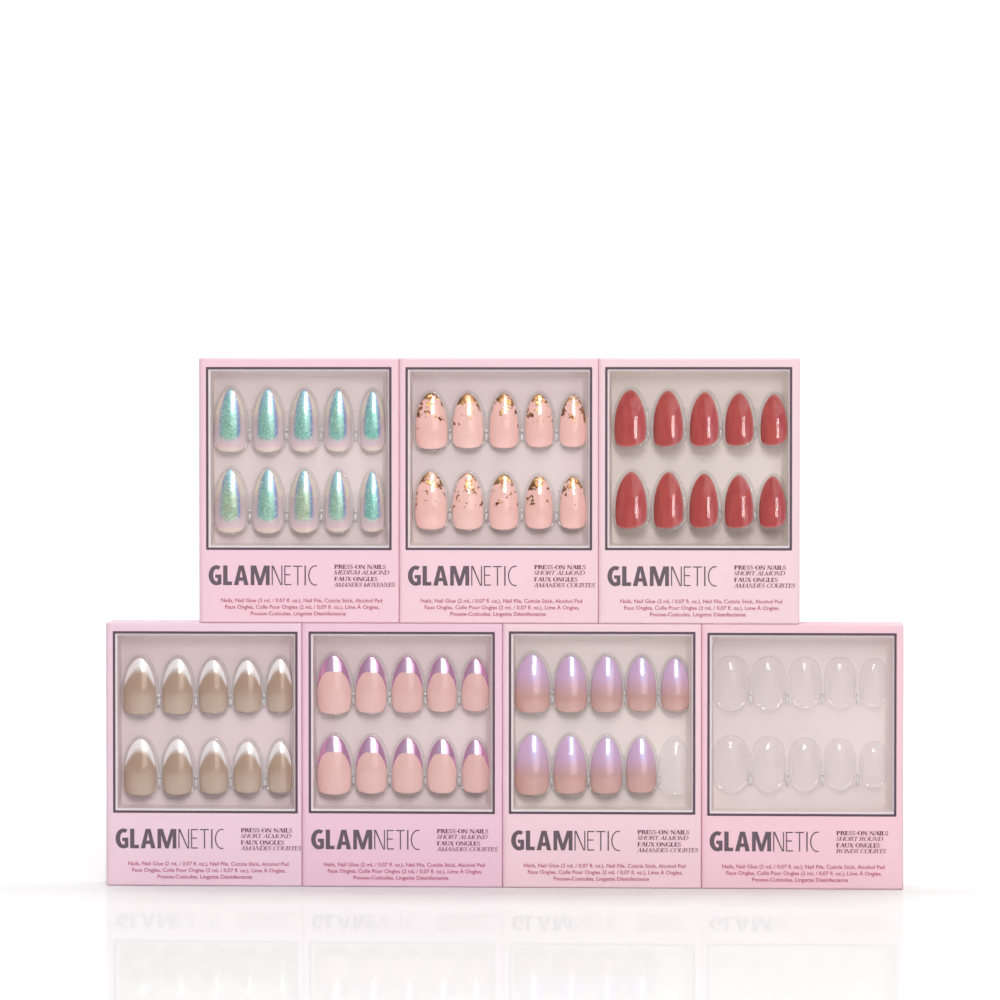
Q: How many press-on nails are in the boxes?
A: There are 59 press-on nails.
